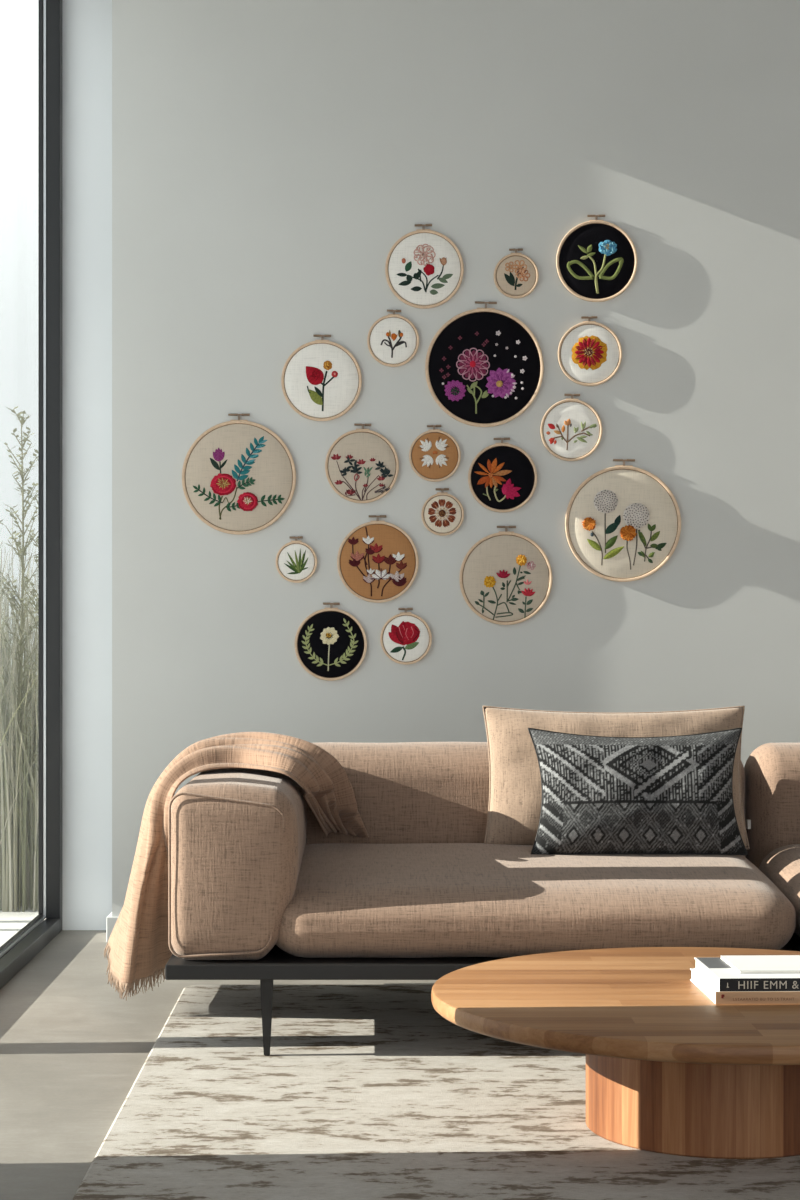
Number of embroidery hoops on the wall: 19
